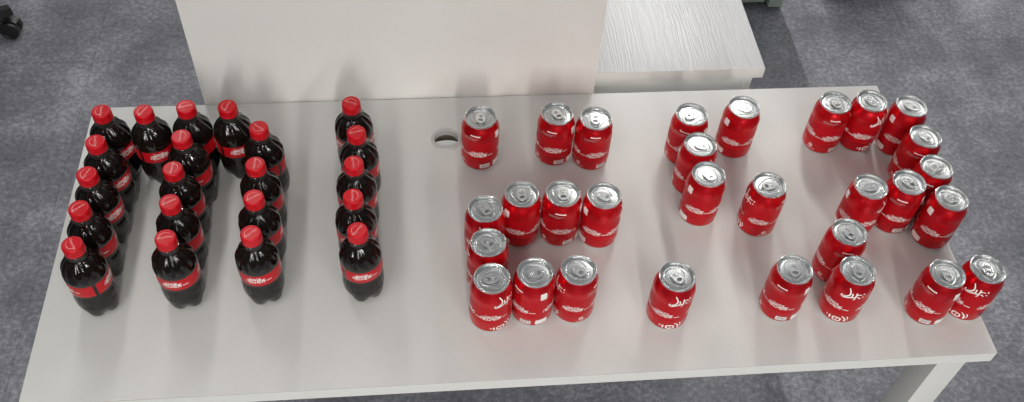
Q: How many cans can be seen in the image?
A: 30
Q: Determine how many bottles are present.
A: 21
